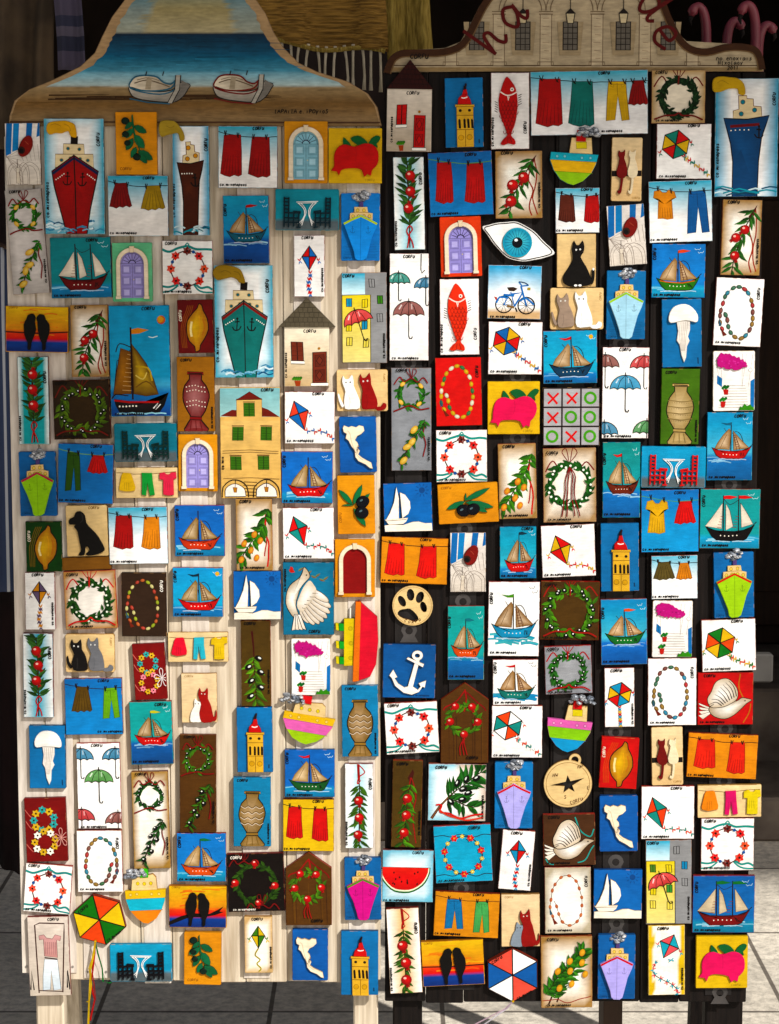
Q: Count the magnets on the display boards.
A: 185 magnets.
